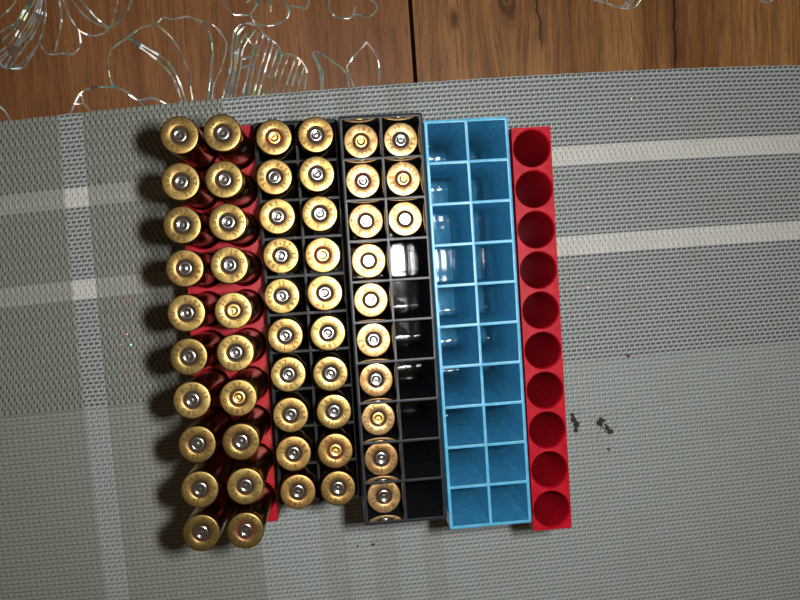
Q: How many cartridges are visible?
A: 53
